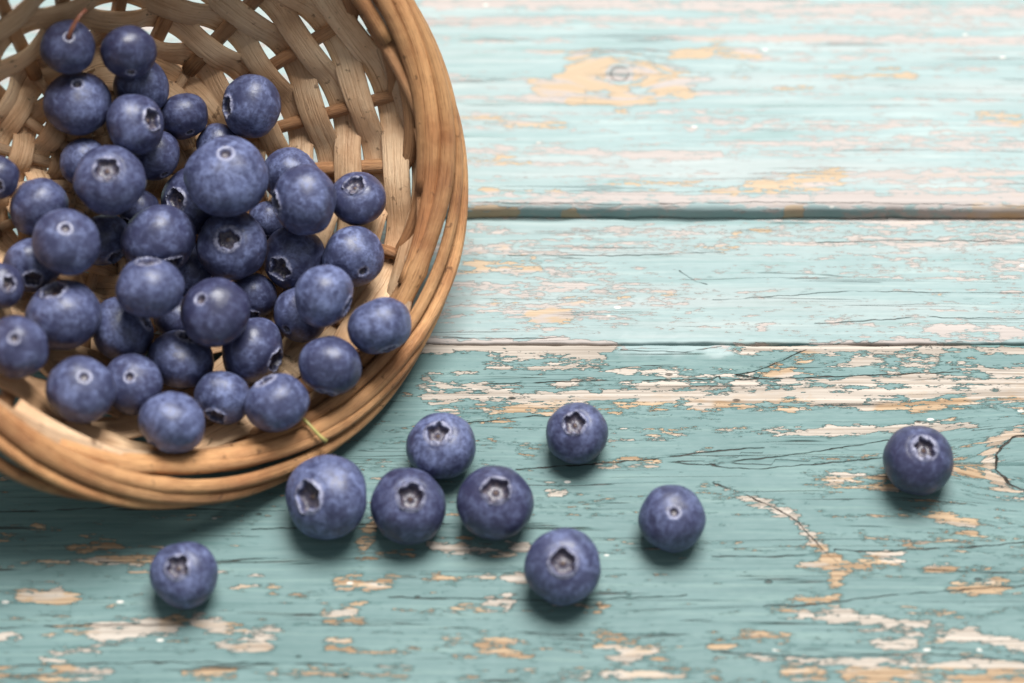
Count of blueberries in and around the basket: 56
